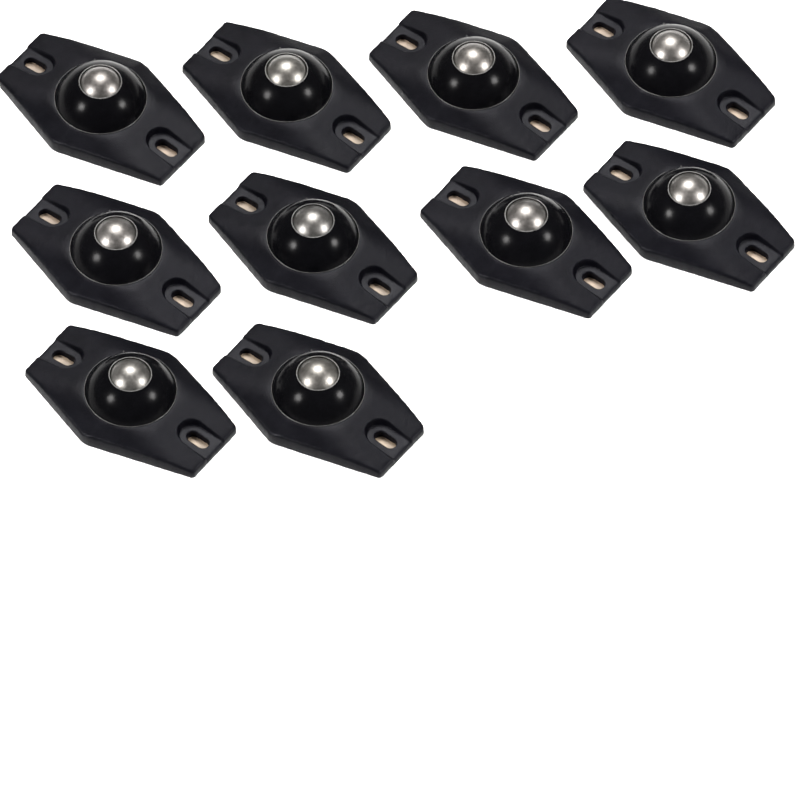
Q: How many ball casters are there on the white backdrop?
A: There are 10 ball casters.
